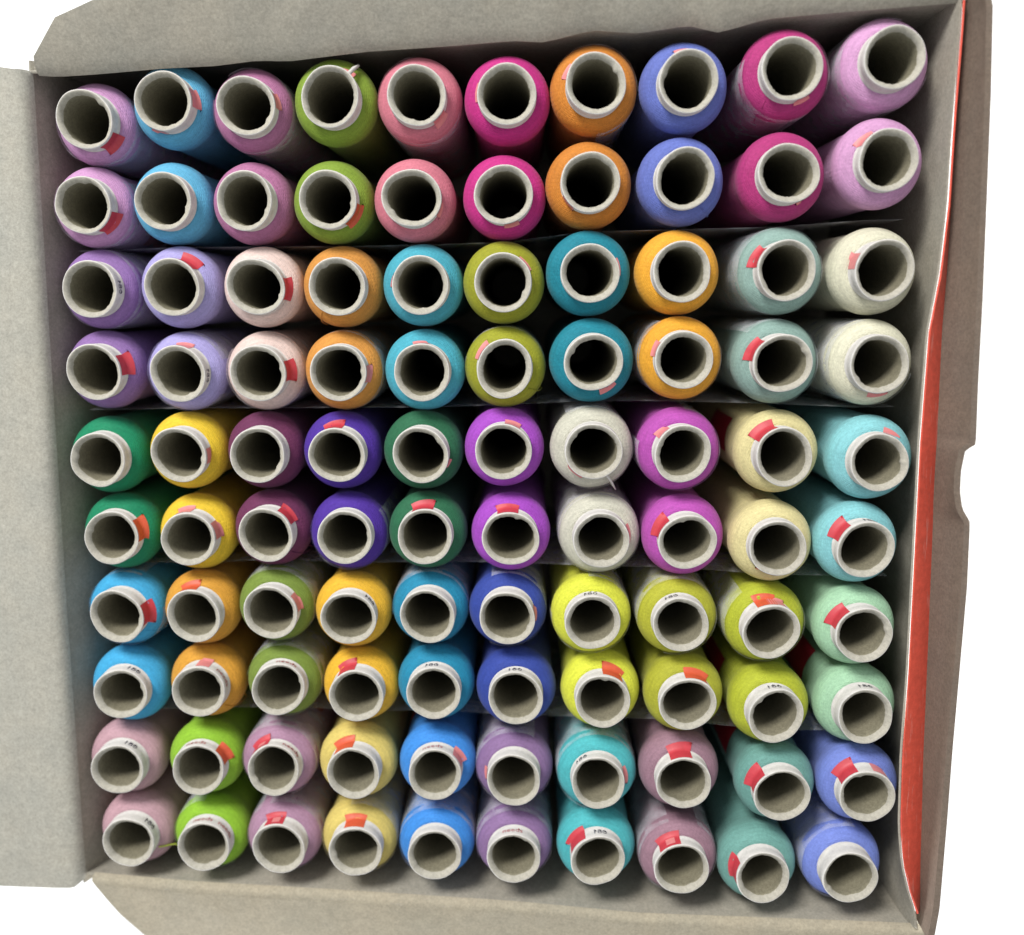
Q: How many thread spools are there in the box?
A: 100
